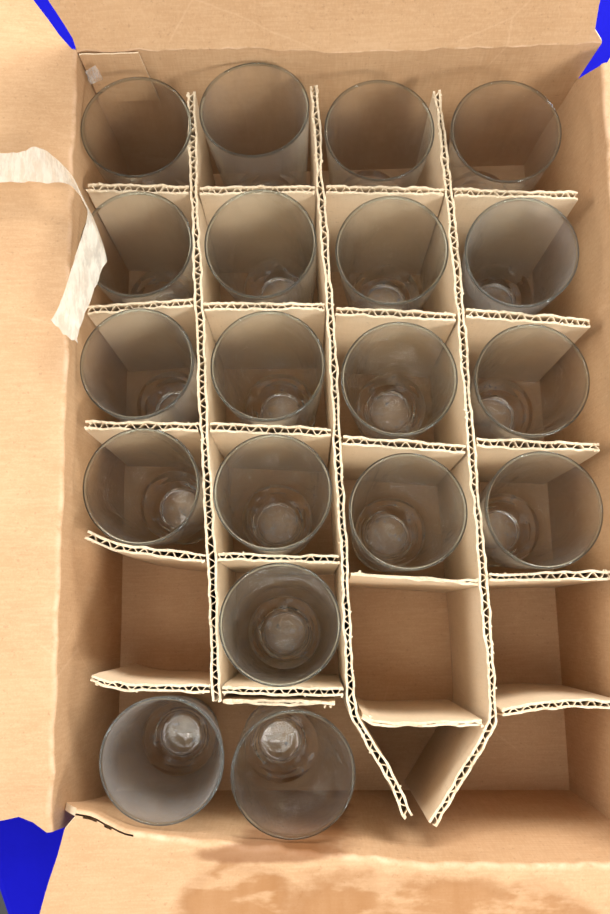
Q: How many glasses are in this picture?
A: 19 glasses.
